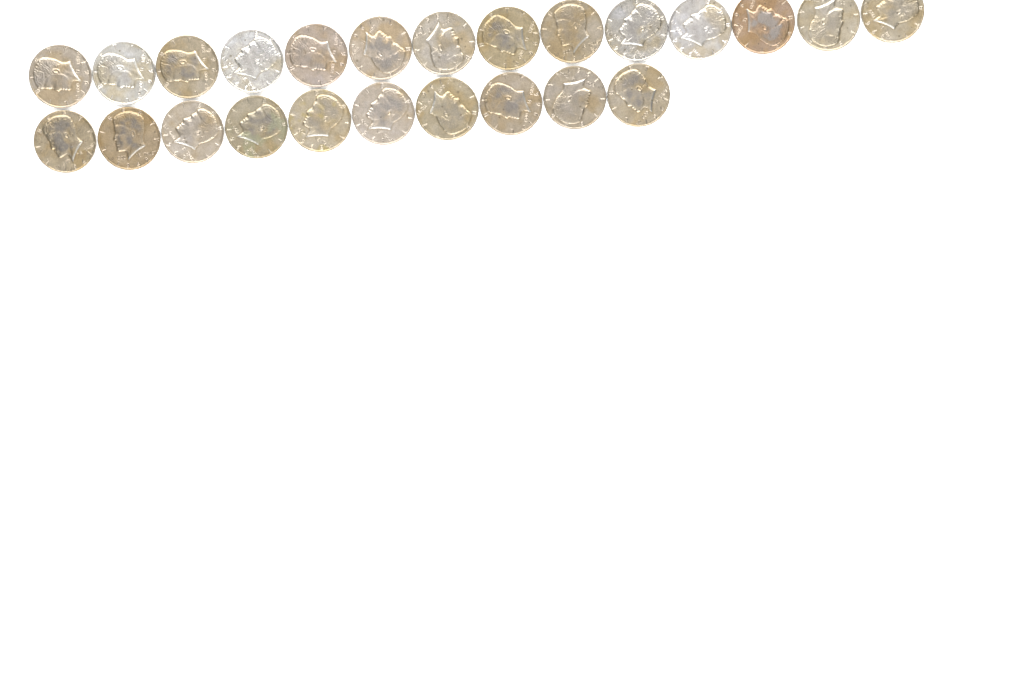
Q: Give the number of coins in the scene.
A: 24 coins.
